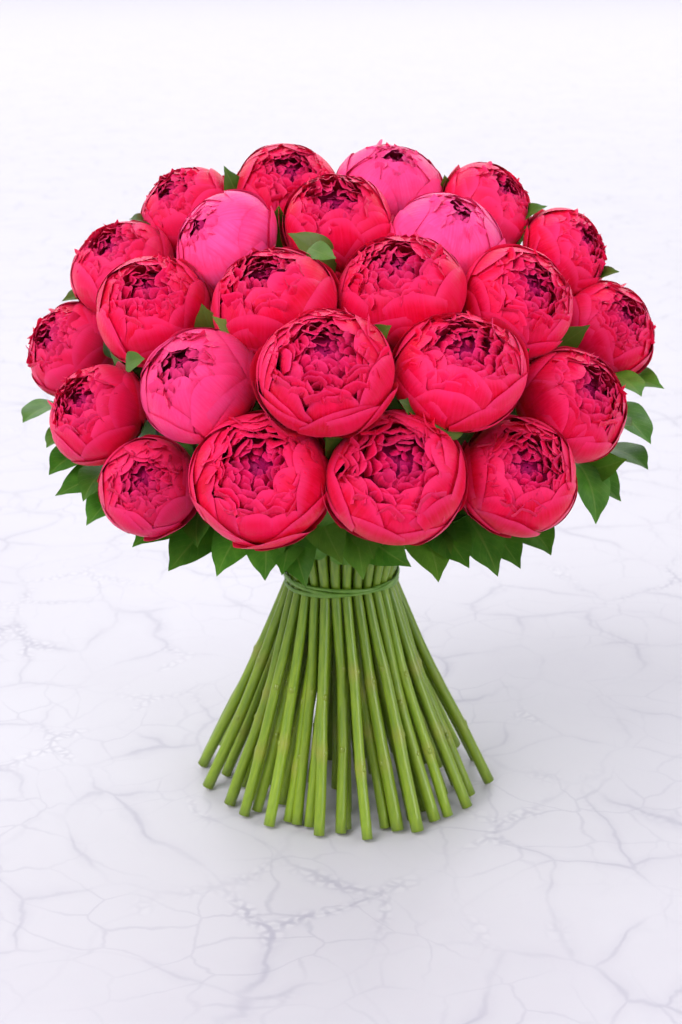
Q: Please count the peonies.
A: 24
